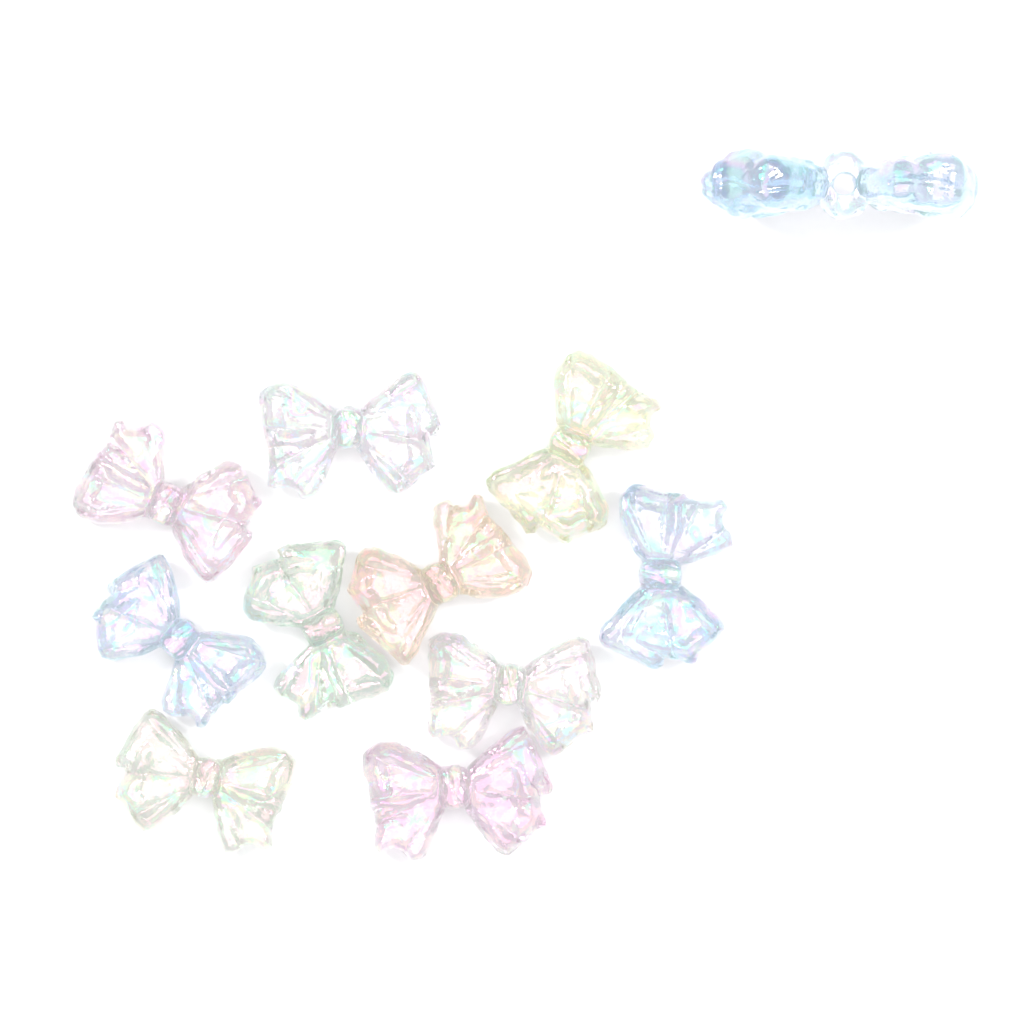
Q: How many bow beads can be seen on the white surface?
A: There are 11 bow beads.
